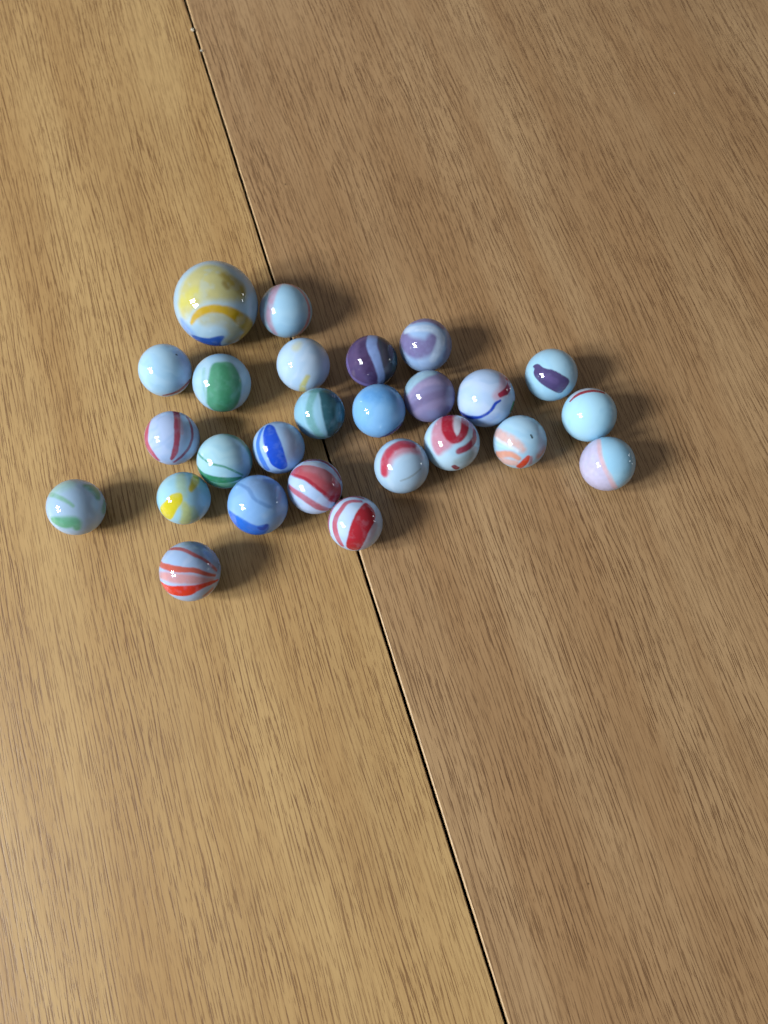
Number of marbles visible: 26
